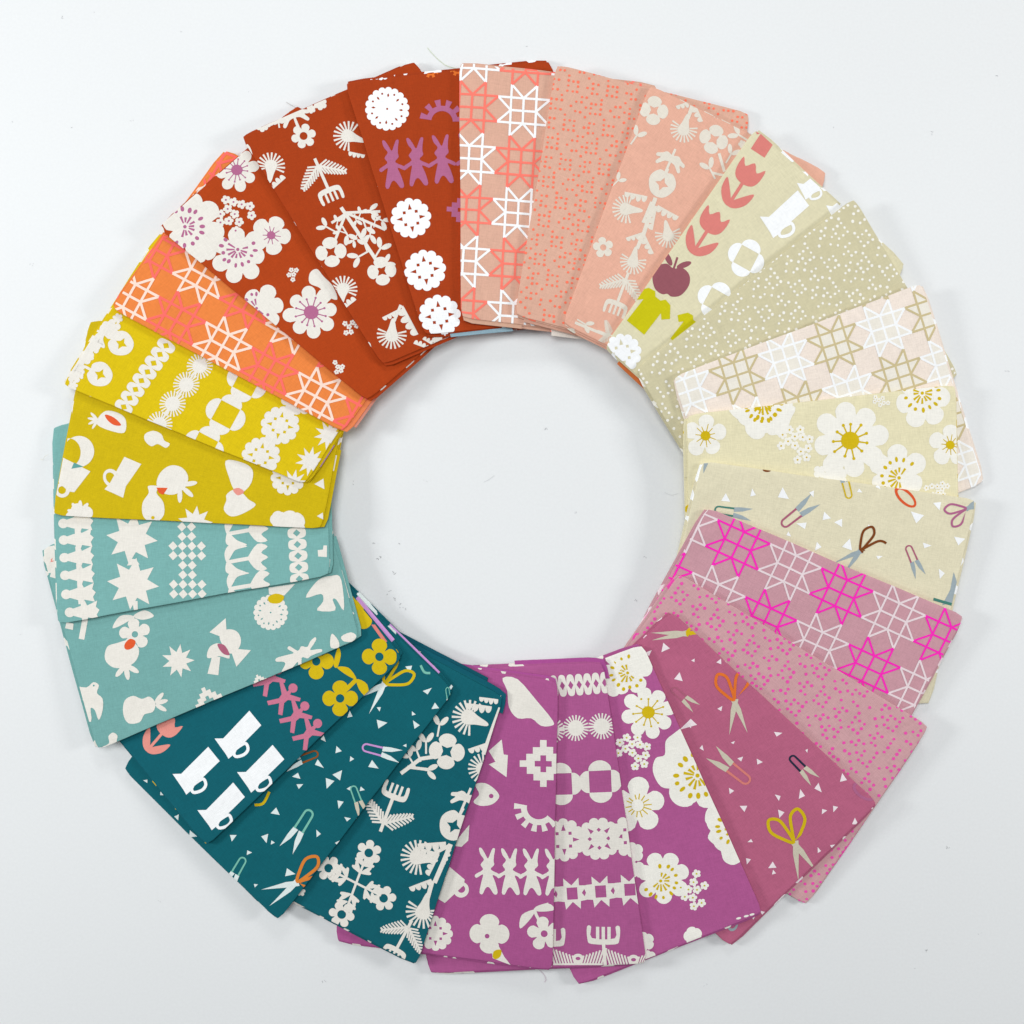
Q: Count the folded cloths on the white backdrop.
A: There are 25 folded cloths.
